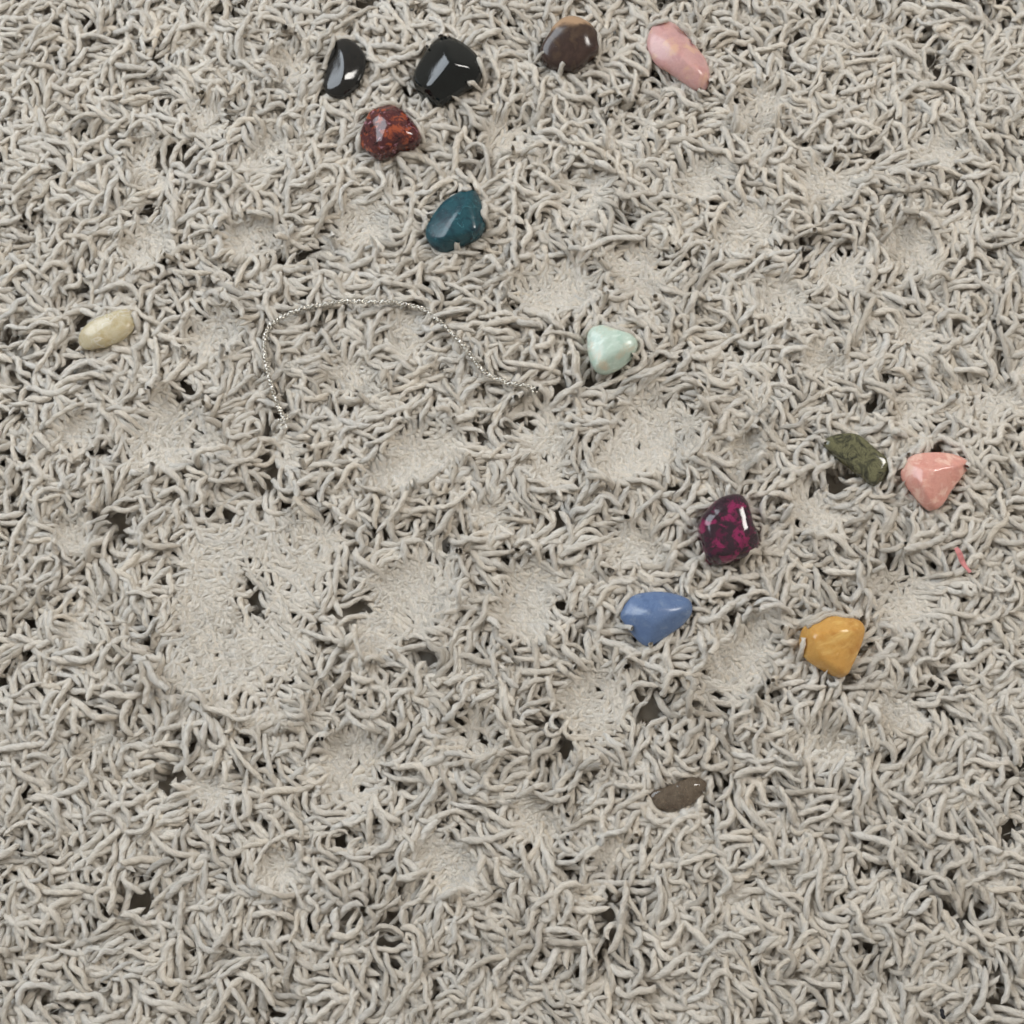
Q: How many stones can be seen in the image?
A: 14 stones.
